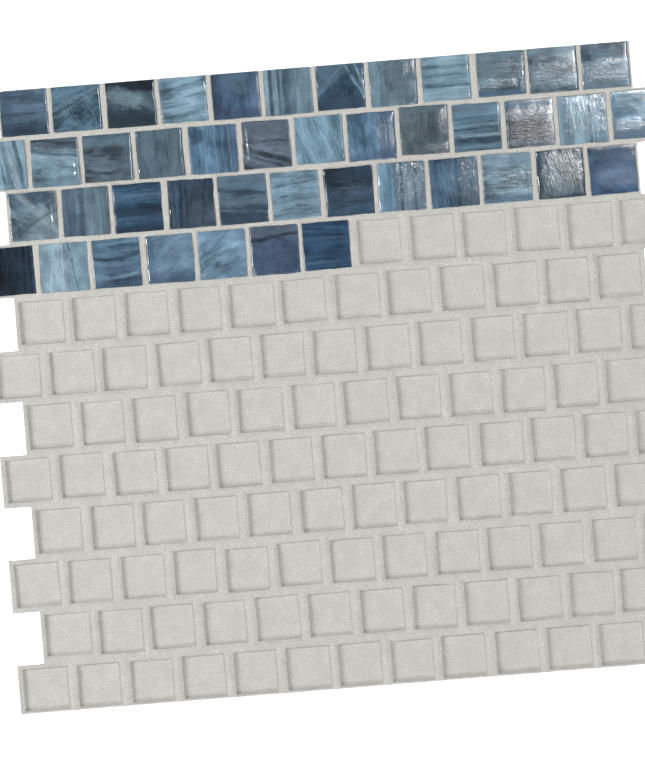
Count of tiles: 44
